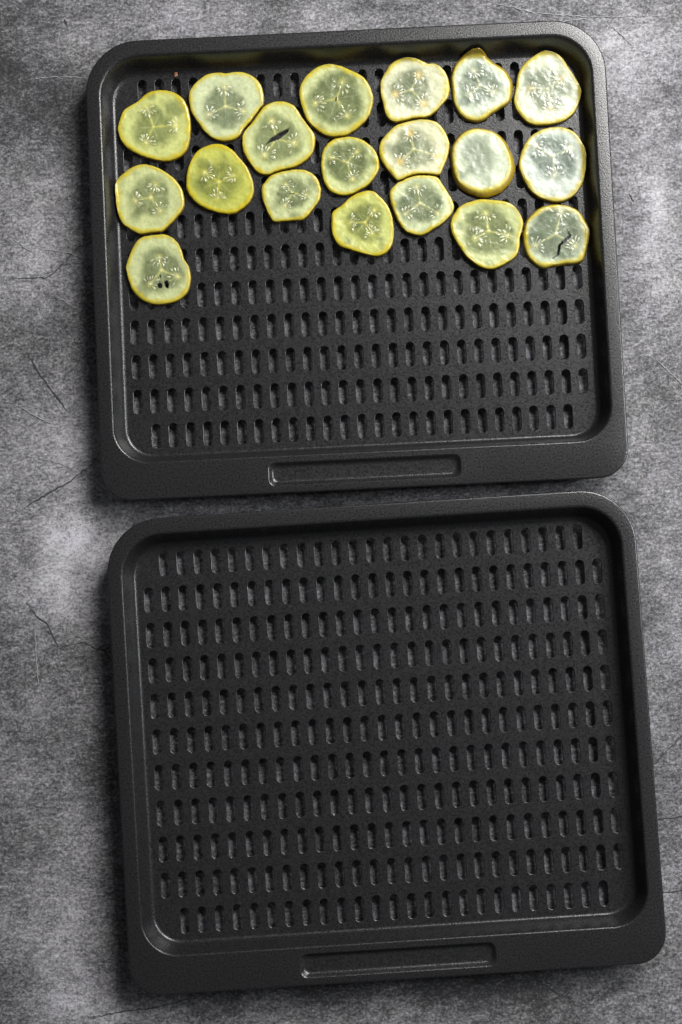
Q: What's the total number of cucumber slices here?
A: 19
